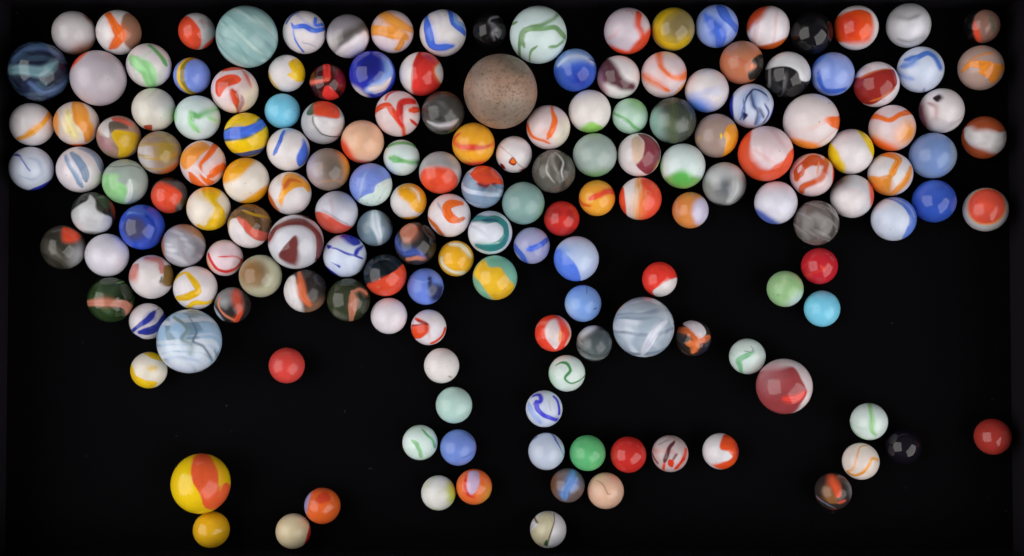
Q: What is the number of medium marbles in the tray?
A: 96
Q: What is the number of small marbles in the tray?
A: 59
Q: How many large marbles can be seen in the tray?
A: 12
